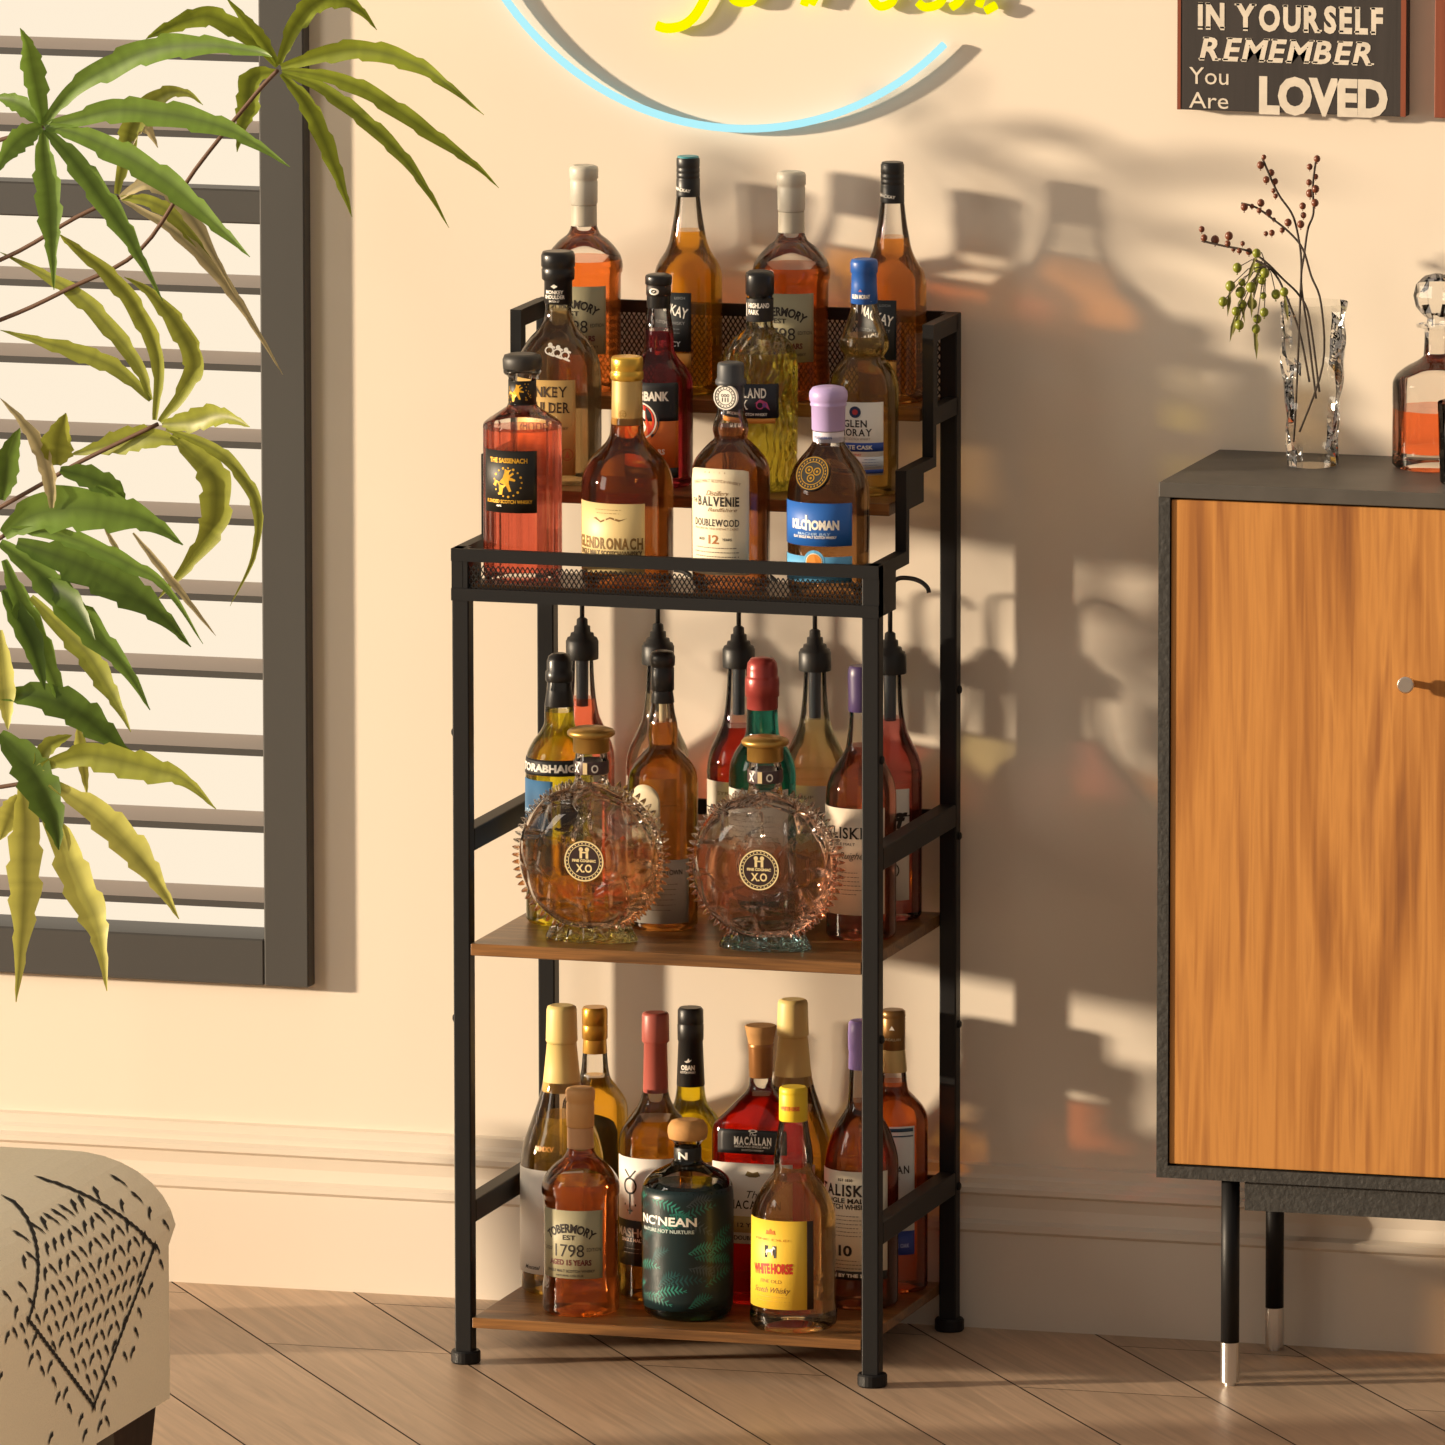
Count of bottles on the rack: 34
